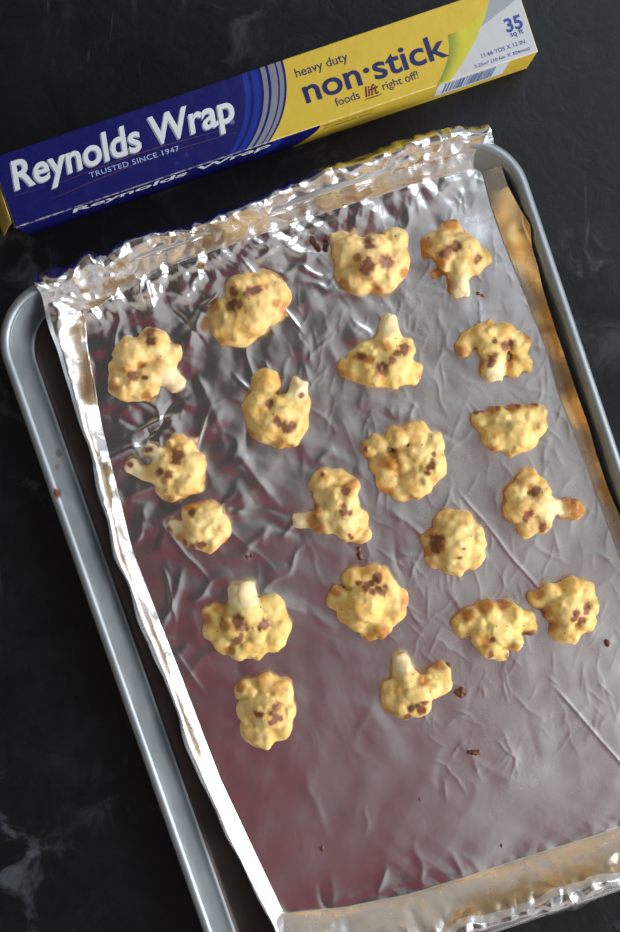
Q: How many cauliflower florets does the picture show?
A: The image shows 20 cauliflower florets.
